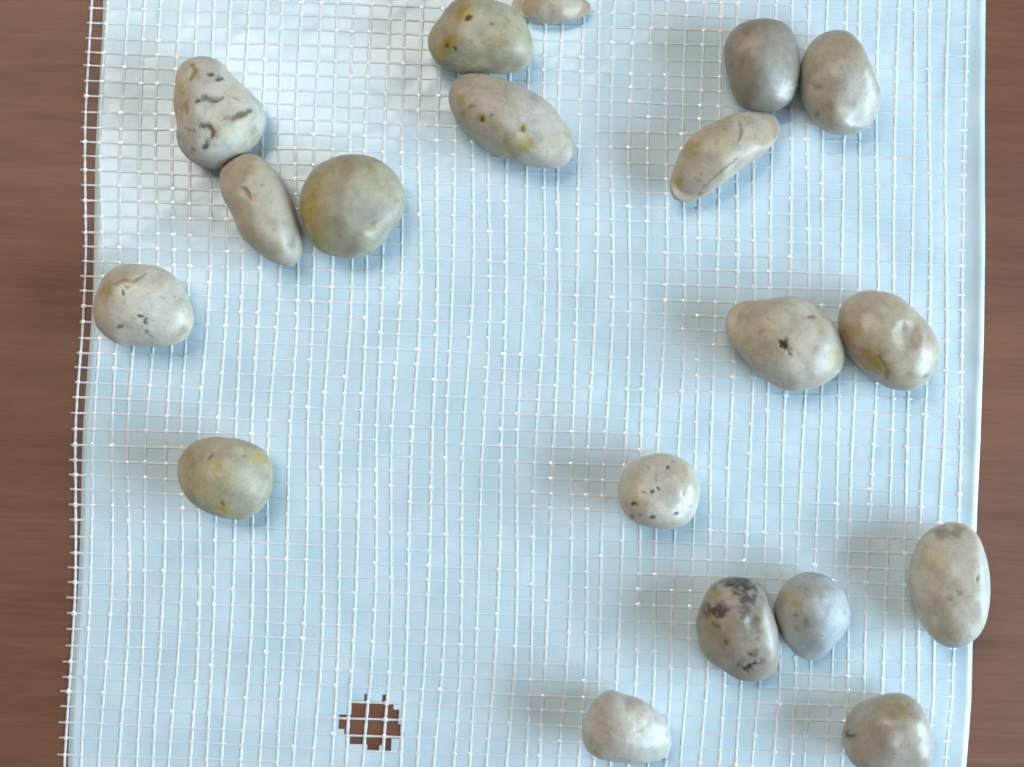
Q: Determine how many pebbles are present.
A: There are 19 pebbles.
